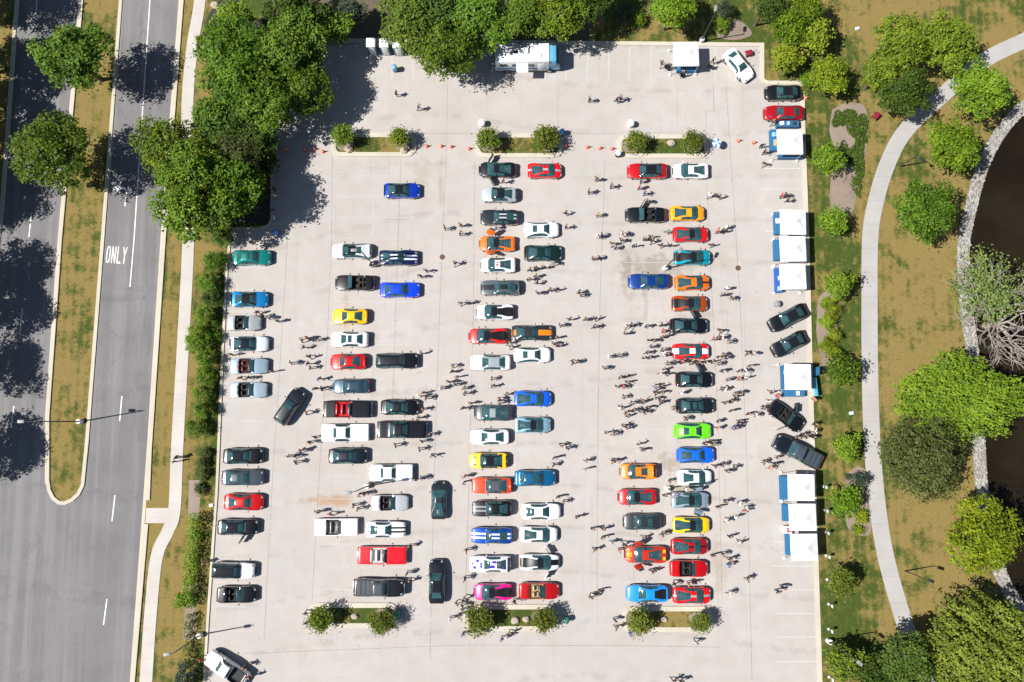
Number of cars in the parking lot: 99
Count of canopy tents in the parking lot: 9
